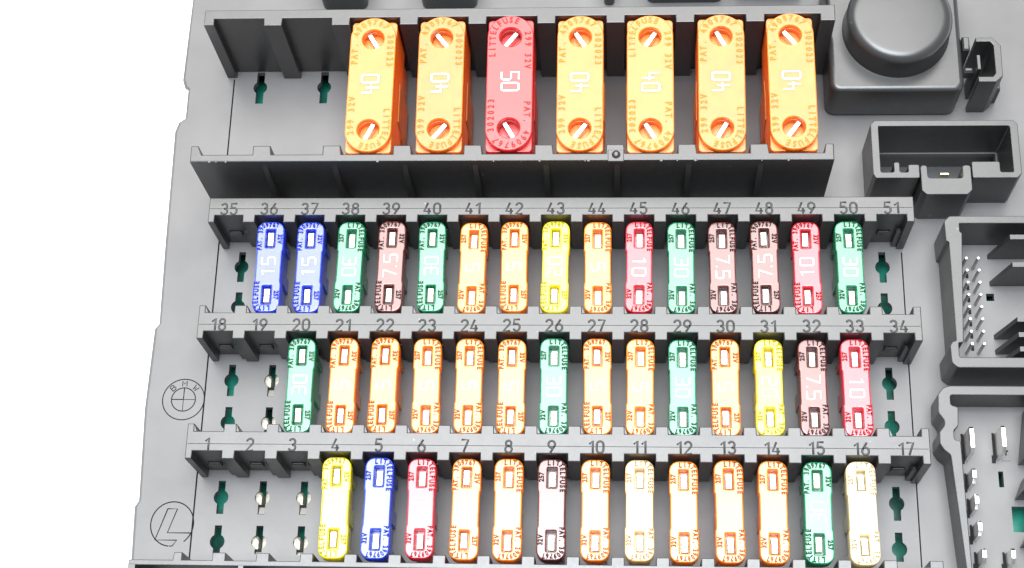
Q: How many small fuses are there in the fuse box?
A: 42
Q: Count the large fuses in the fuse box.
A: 7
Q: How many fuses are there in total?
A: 49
